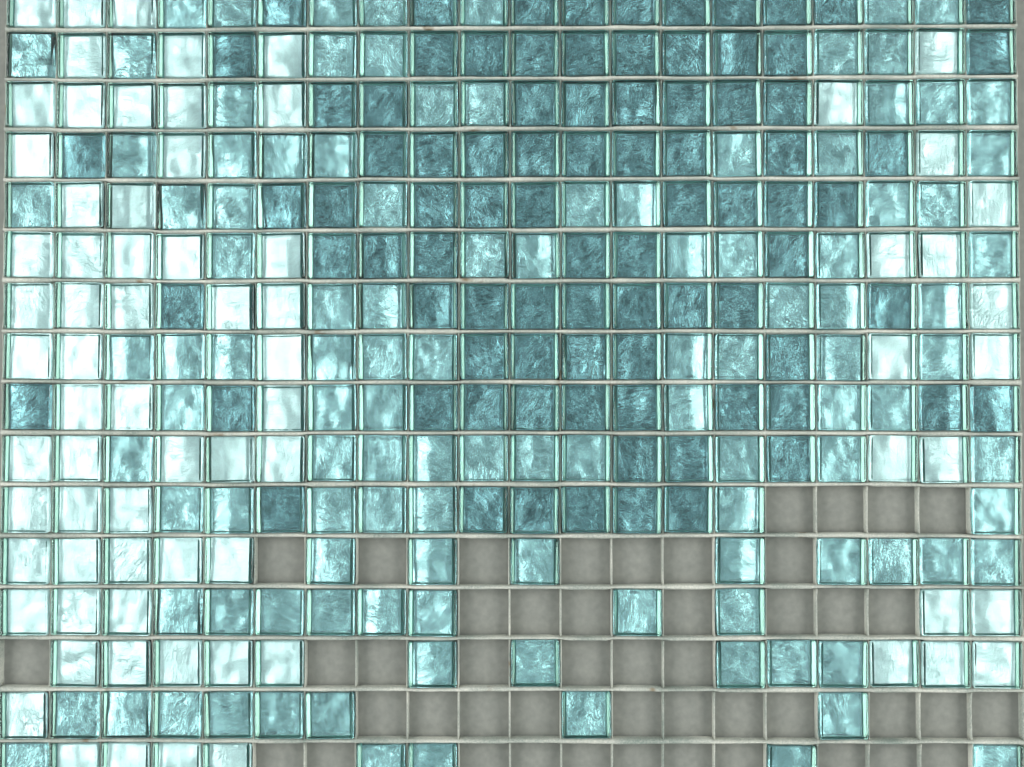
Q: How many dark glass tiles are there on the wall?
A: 87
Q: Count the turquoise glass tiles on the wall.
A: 113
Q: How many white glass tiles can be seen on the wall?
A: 73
